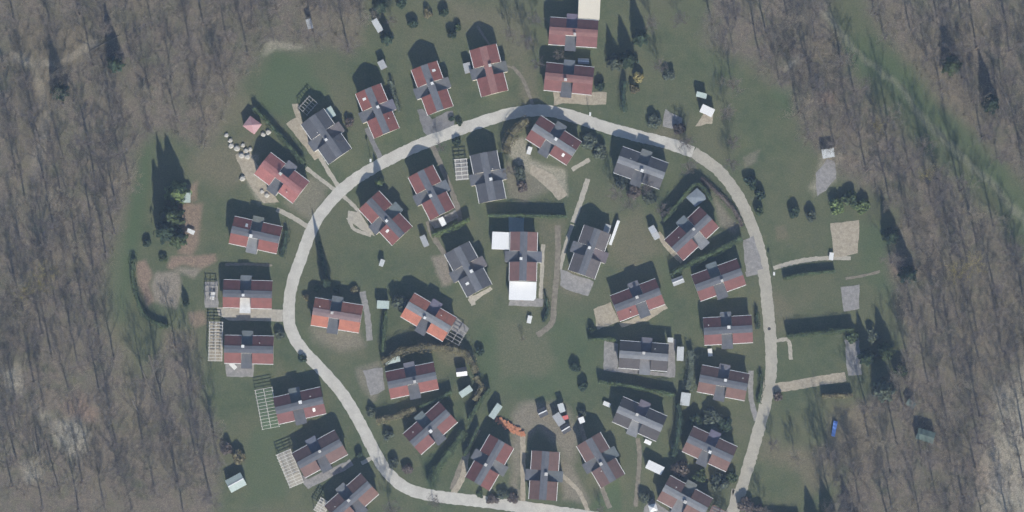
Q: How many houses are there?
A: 37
